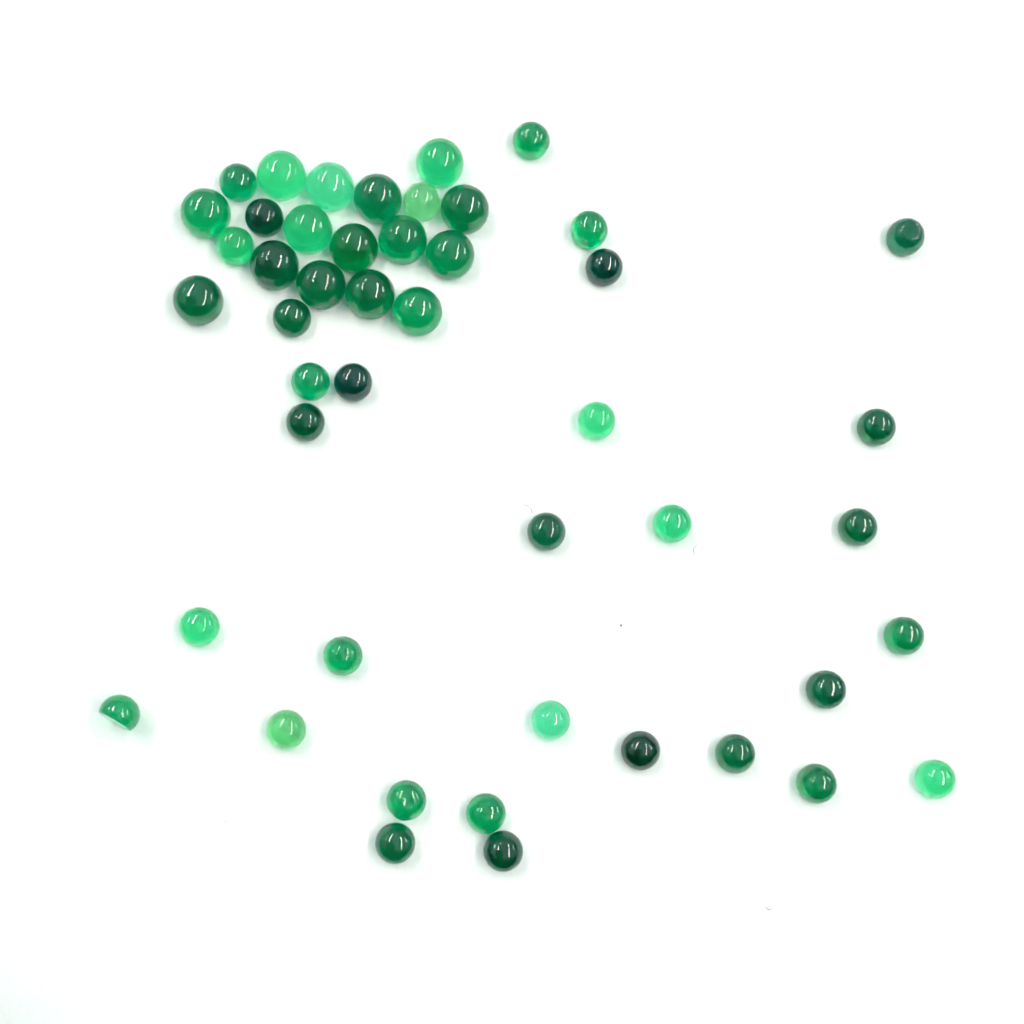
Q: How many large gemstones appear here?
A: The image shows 15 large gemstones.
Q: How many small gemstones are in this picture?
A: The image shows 32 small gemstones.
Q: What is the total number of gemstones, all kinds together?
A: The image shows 47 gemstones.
